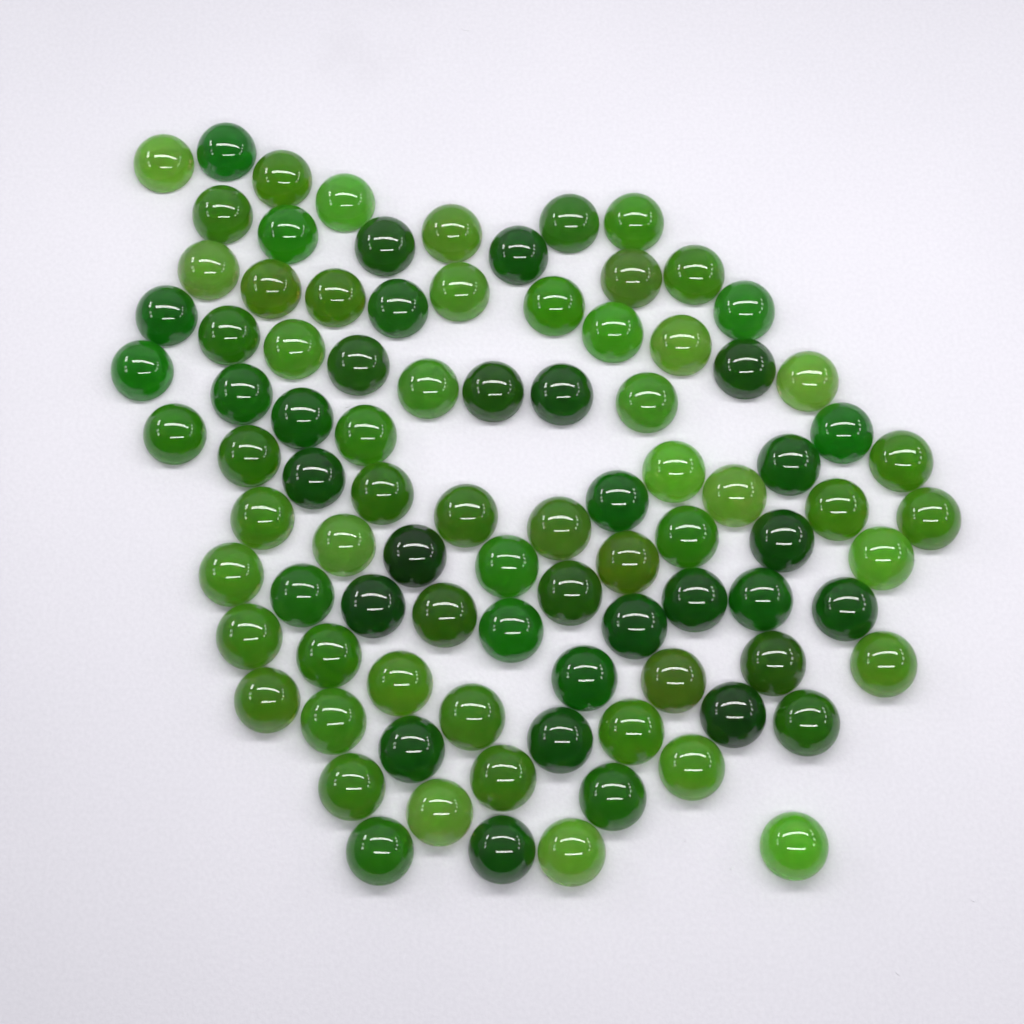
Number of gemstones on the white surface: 92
